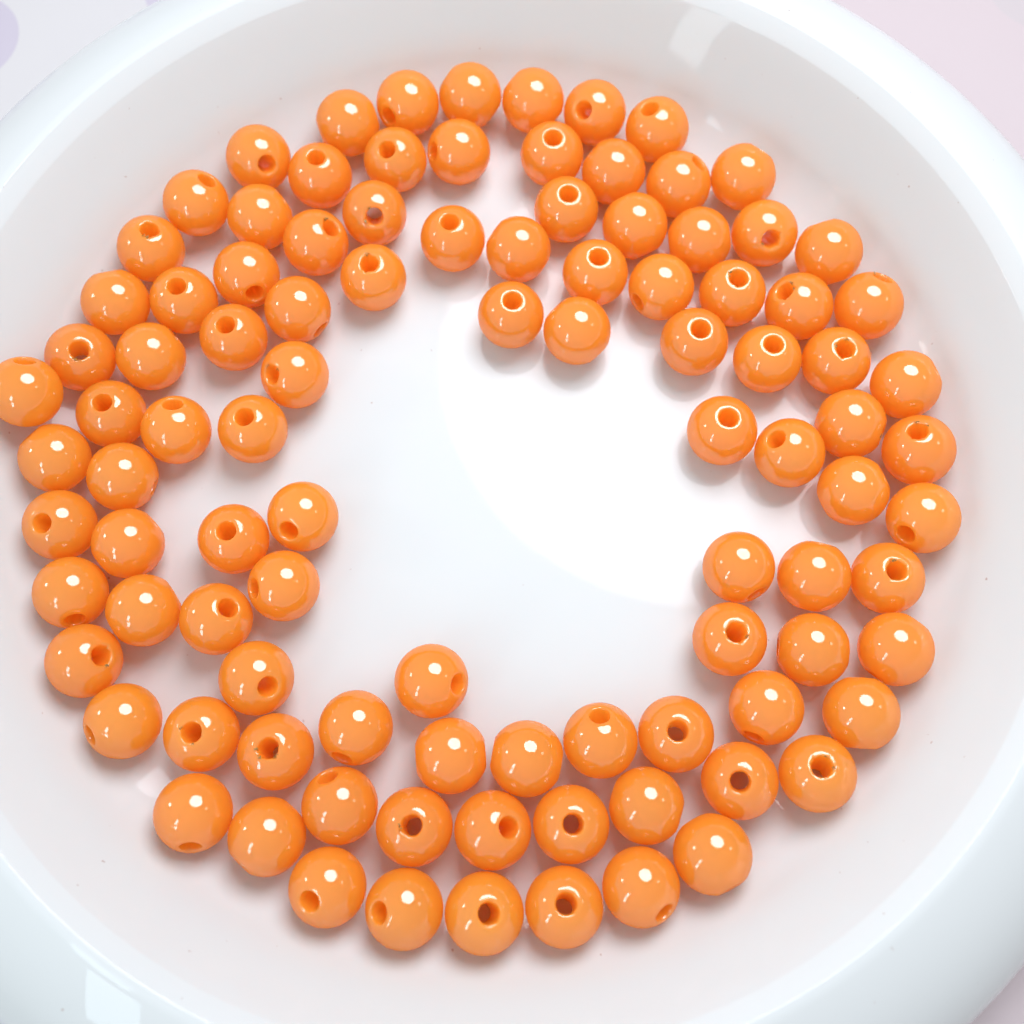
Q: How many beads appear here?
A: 100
